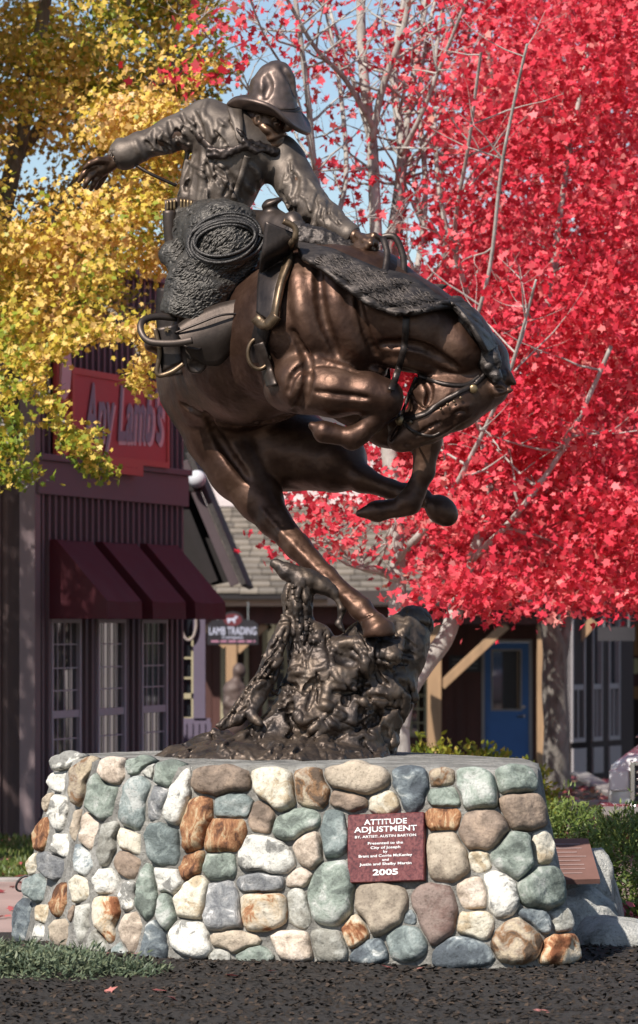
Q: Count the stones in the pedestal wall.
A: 99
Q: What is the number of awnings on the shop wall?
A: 3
